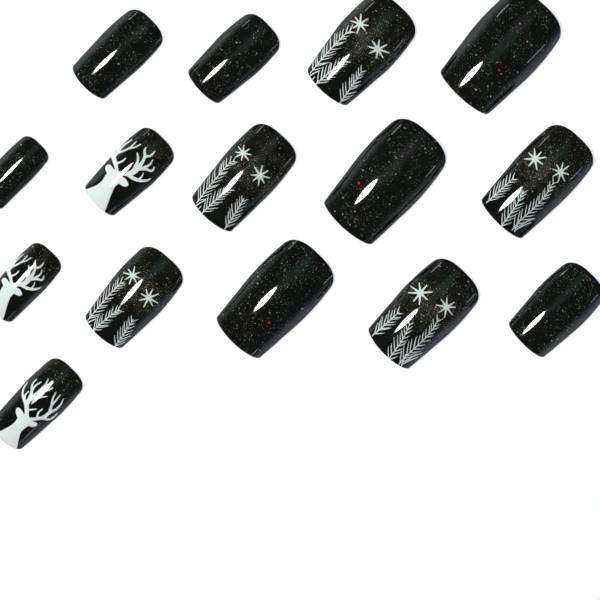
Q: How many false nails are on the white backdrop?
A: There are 15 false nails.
